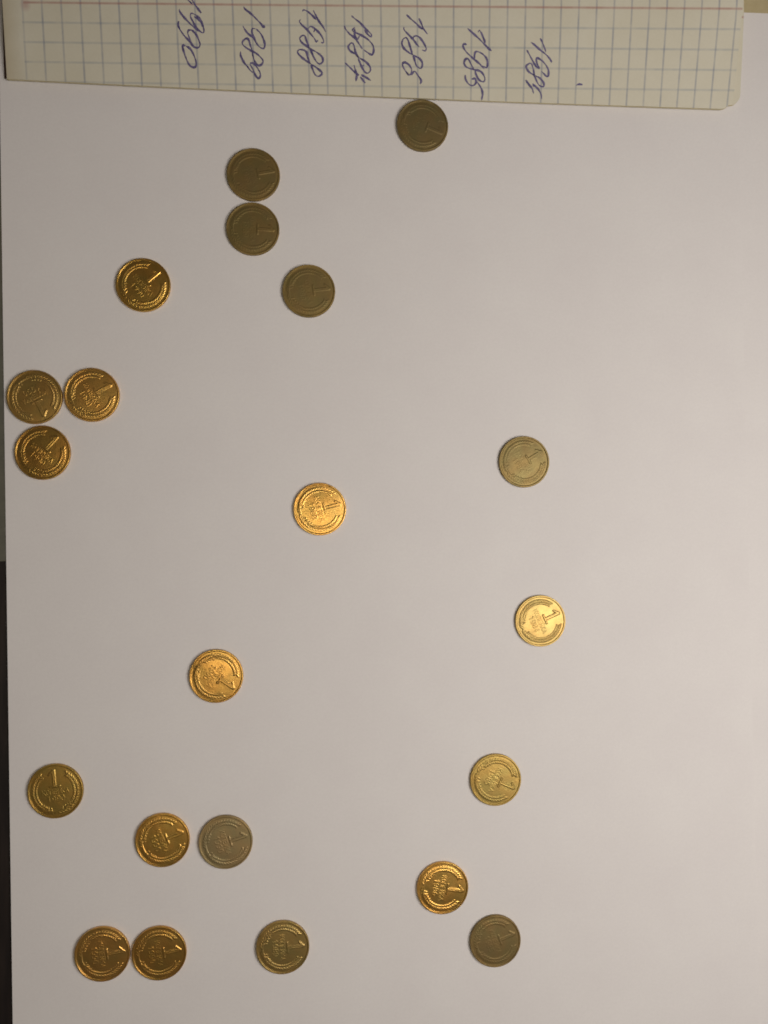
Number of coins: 21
